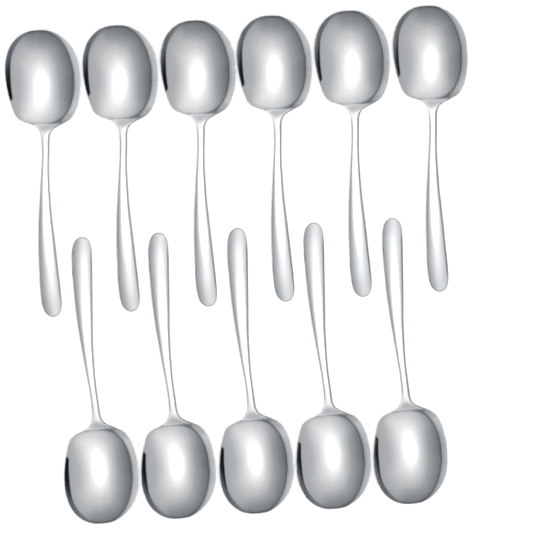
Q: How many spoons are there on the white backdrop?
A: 11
